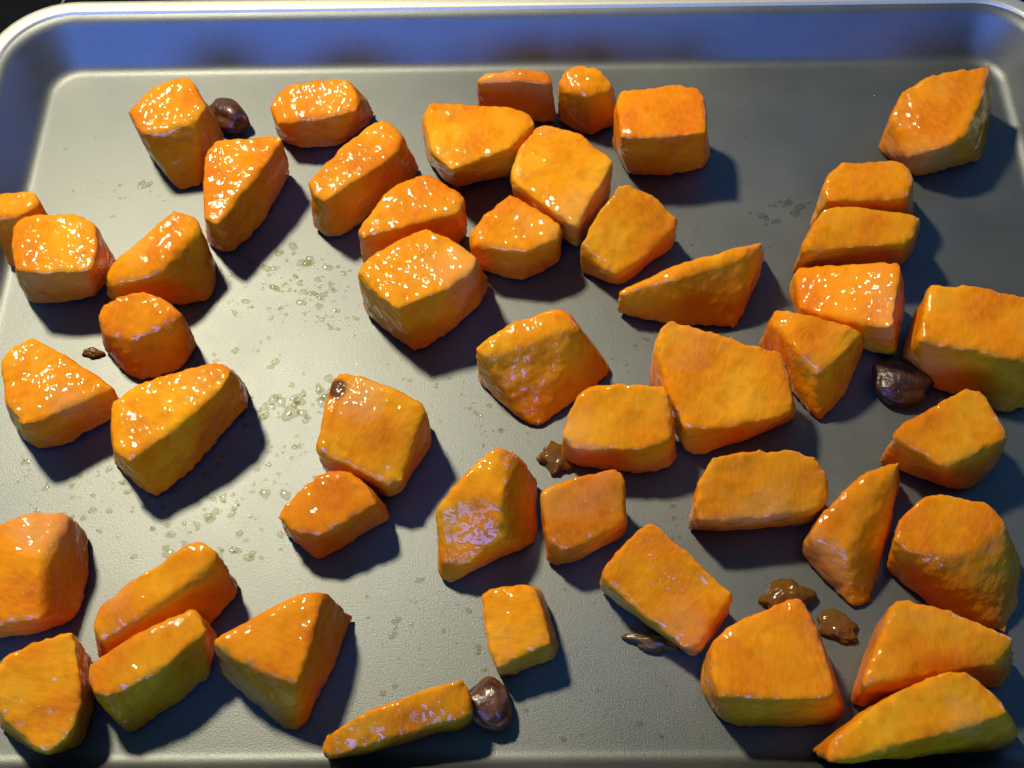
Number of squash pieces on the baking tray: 48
